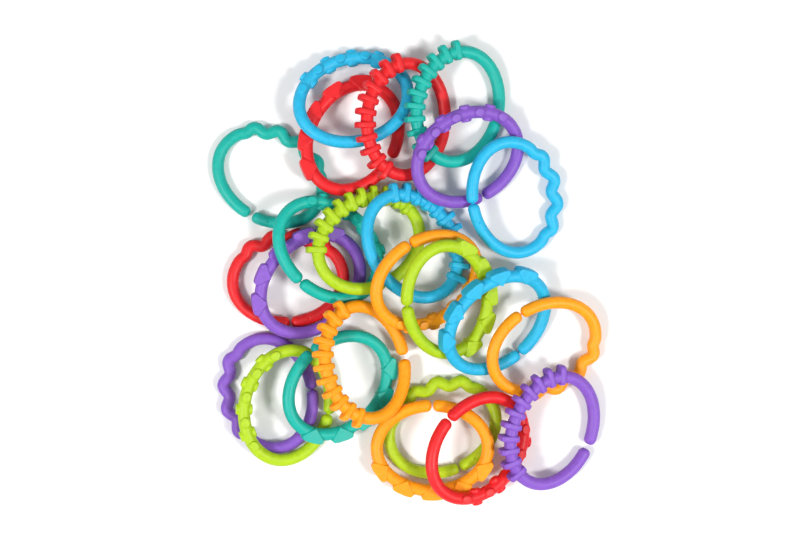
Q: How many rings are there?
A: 24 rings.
